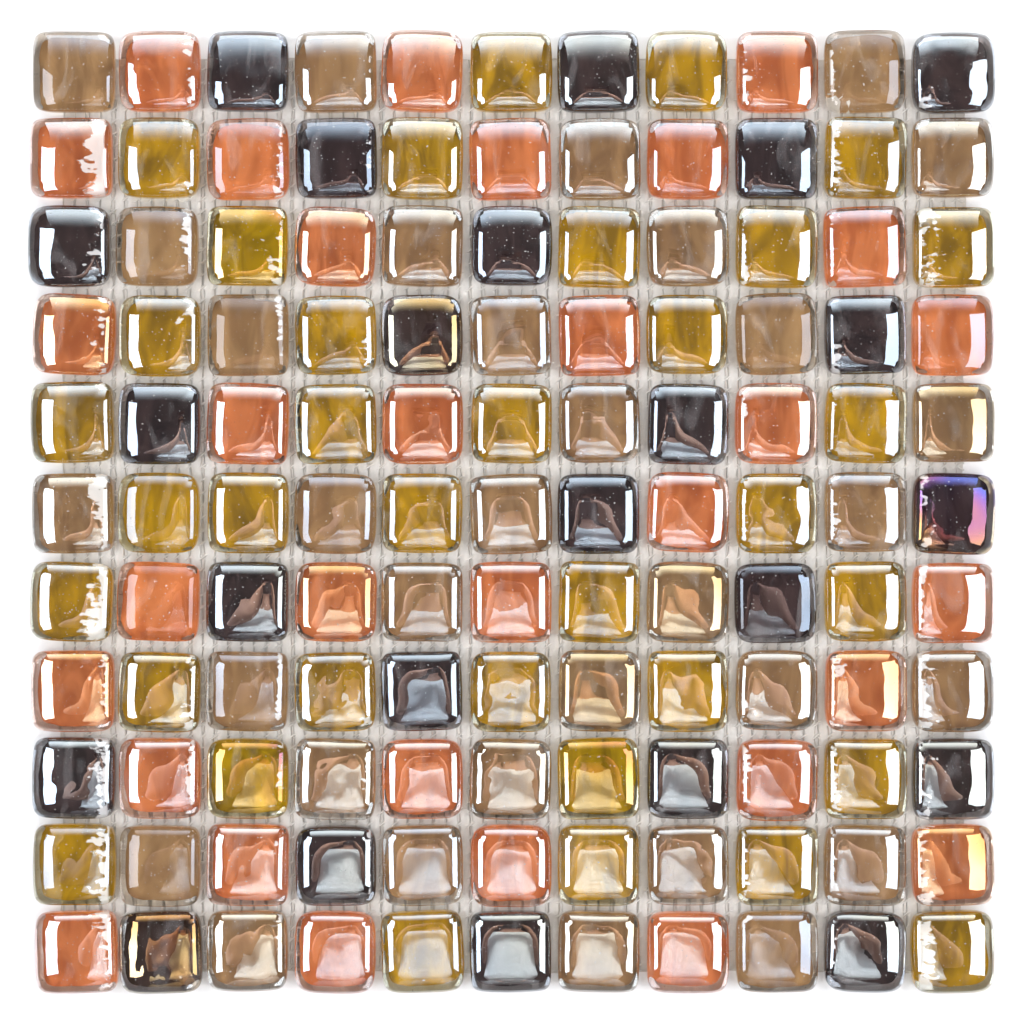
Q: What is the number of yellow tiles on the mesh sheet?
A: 35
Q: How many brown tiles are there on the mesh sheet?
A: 32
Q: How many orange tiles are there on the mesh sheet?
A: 31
